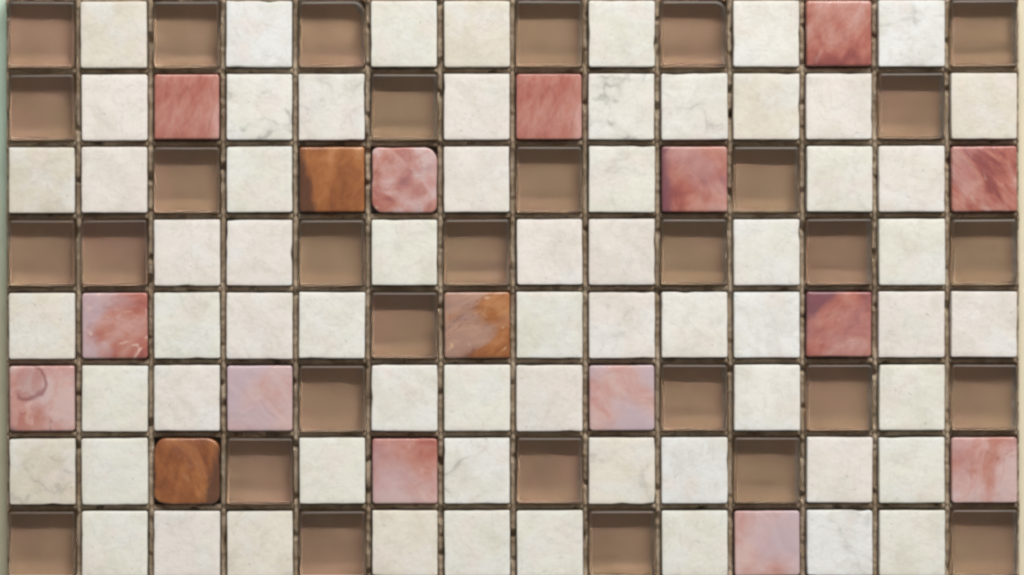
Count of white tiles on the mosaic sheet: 64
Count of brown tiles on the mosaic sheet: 31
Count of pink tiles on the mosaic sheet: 14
